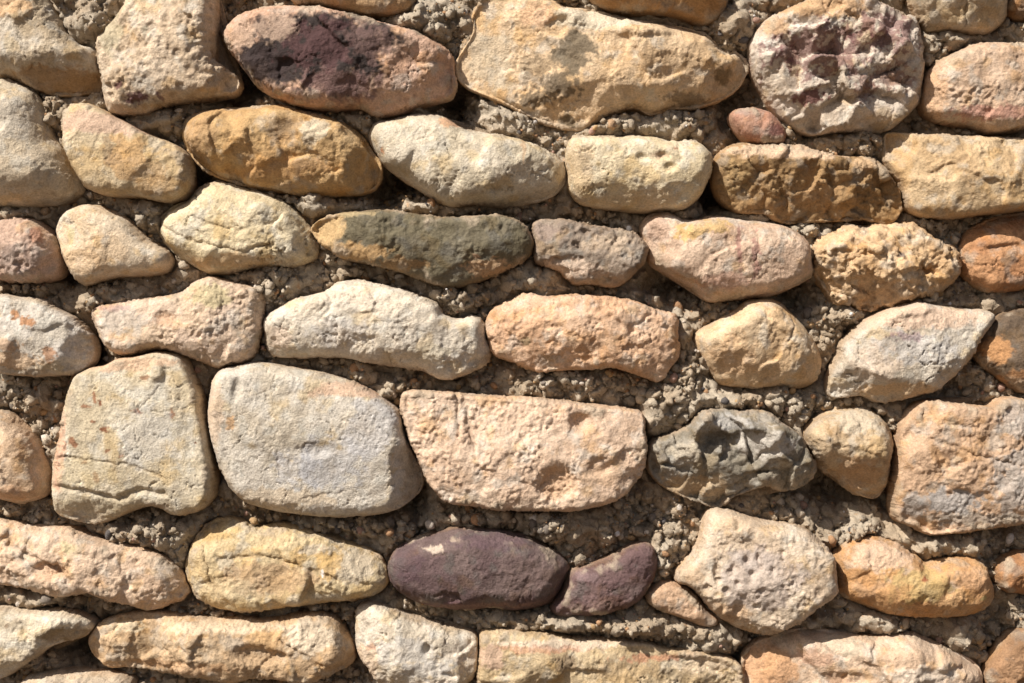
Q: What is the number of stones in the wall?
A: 55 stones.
